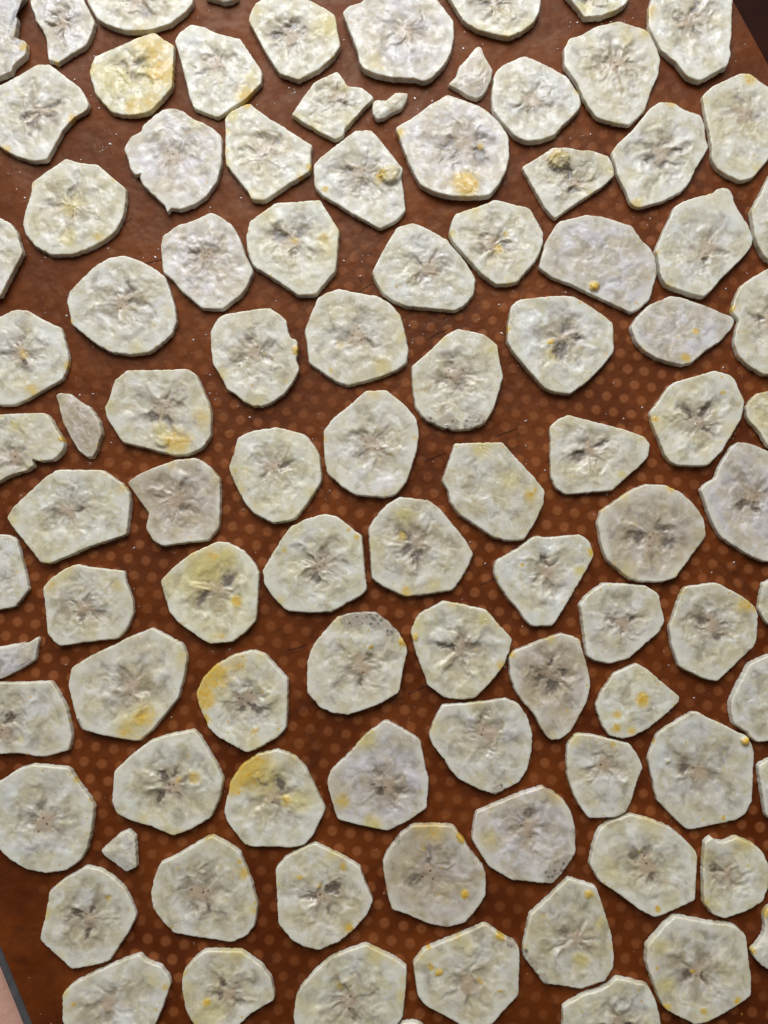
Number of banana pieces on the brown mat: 97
